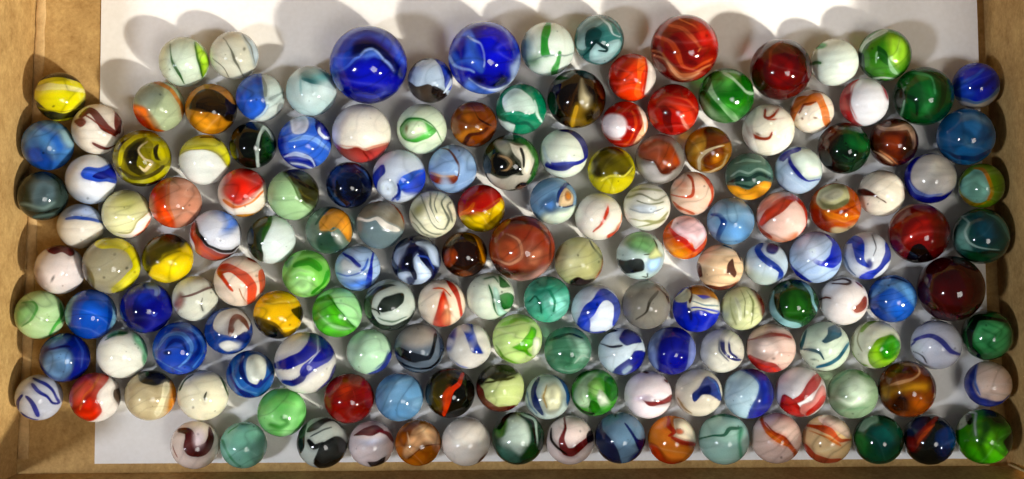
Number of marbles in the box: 161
